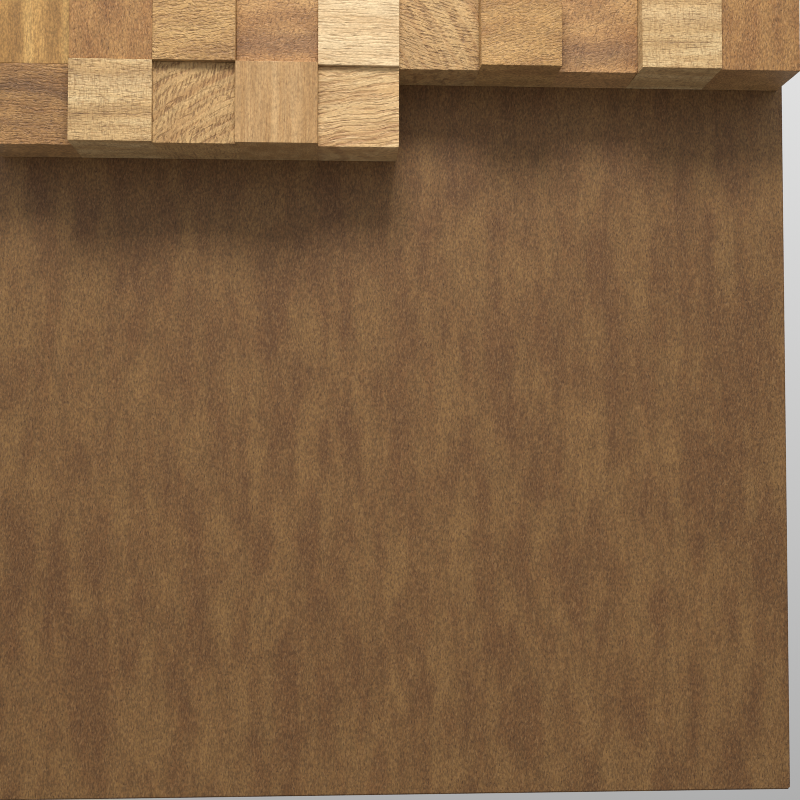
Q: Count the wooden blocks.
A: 15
